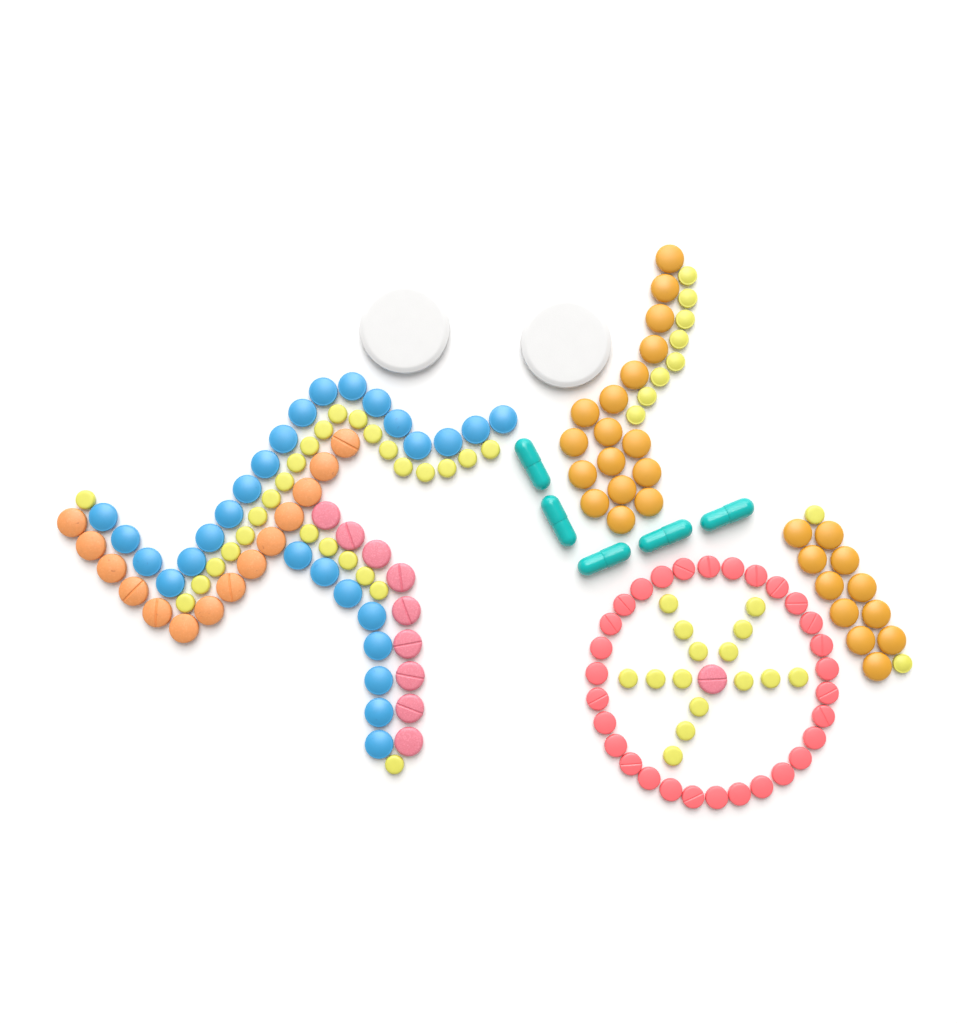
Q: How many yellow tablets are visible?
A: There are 52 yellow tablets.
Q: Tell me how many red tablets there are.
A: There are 30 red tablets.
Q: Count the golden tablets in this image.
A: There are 28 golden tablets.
